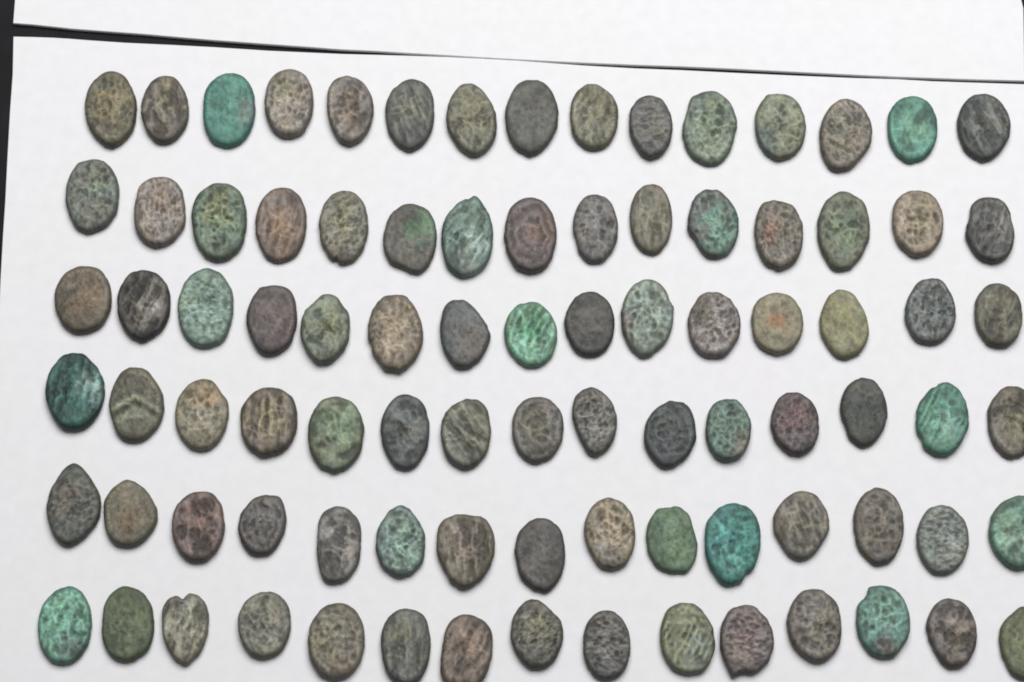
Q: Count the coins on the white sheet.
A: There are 90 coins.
